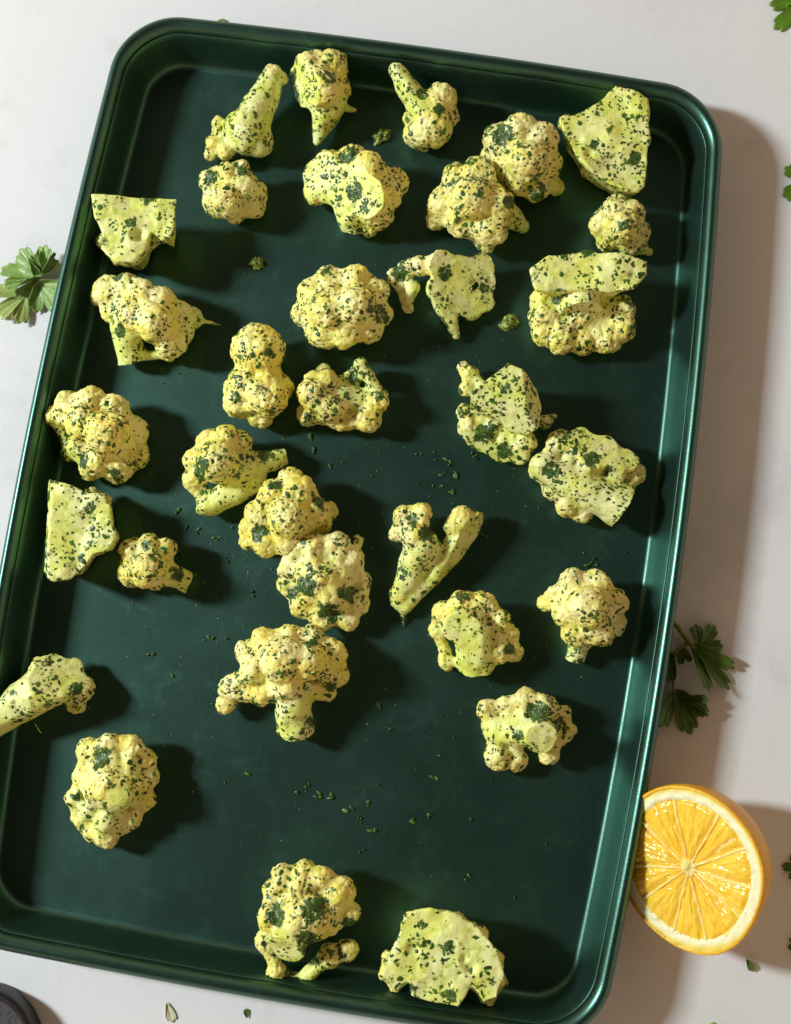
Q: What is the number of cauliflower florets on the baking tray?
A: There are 33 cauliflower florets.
